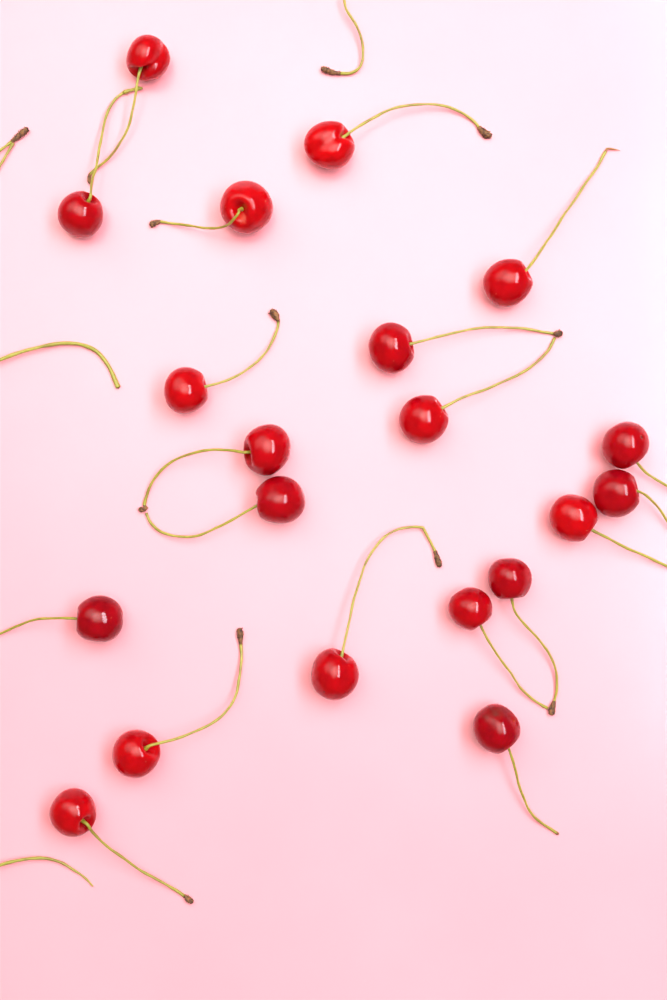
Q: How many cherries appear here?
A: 20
